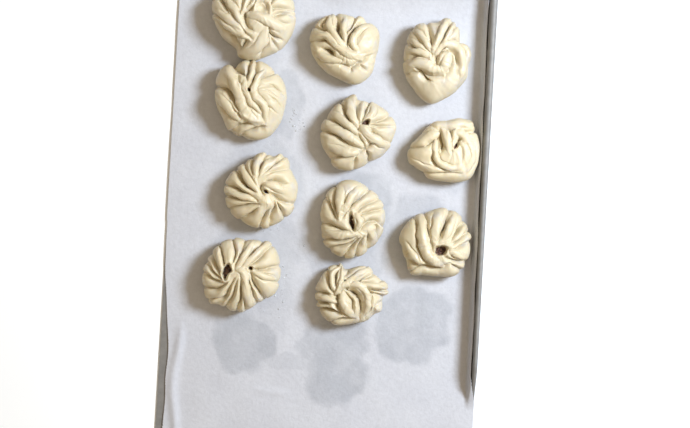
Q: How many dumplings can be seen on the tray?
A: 11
